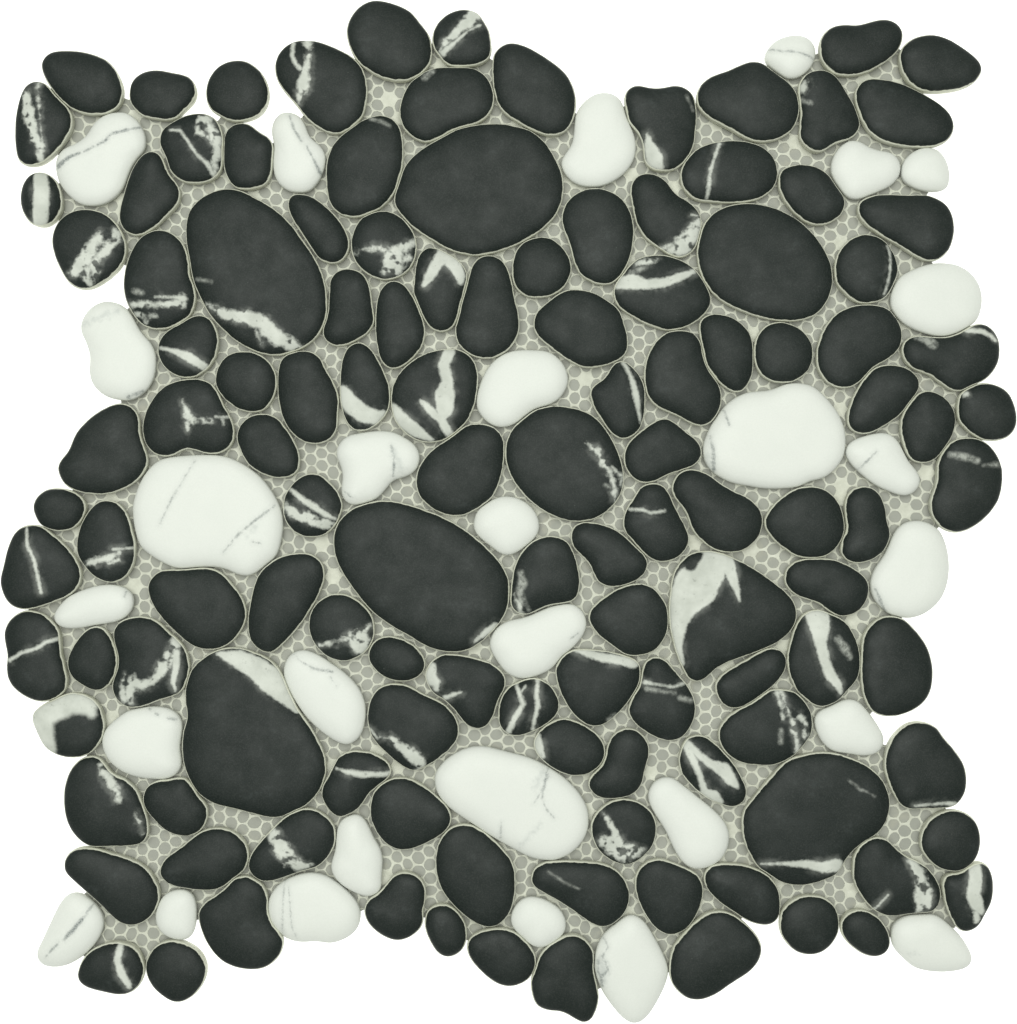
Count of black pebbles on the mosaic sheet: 123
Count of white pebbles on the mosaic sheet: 29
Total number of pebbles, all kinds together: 152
